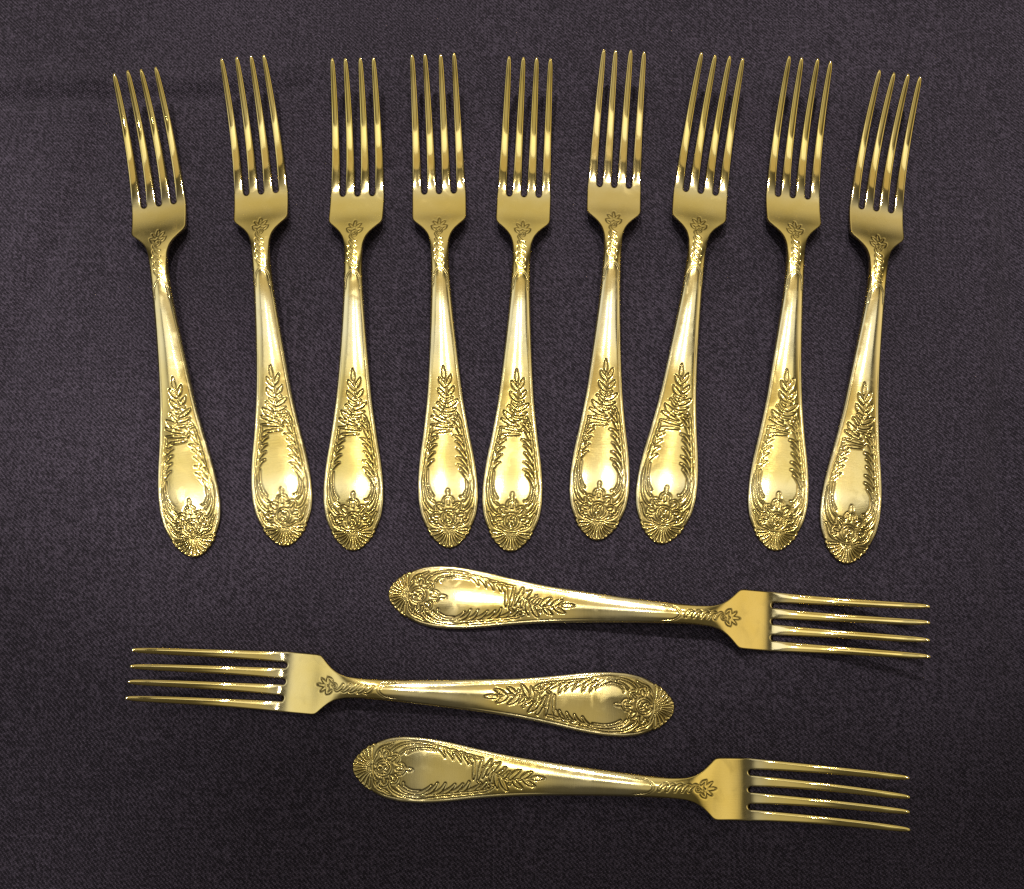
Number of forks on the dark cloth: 12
